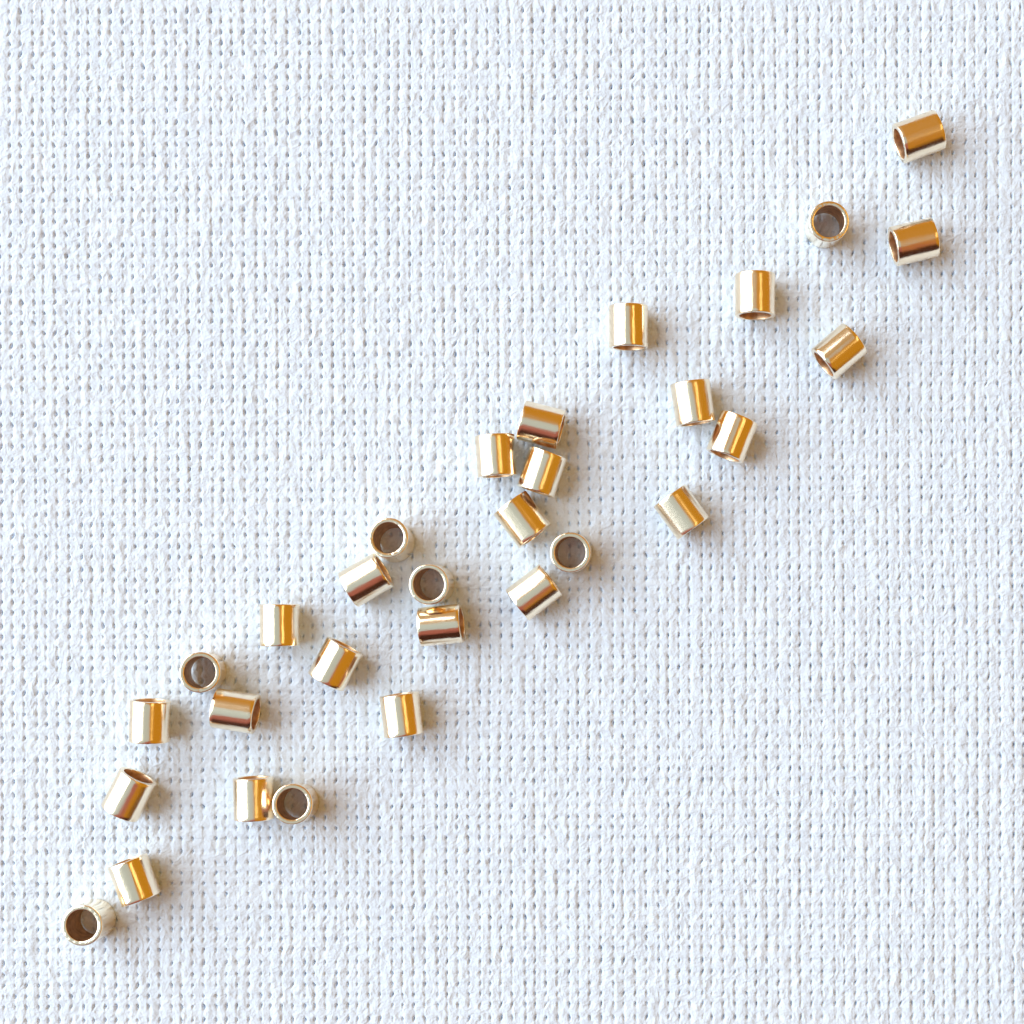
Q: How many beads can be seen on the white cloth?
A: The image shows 30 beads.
